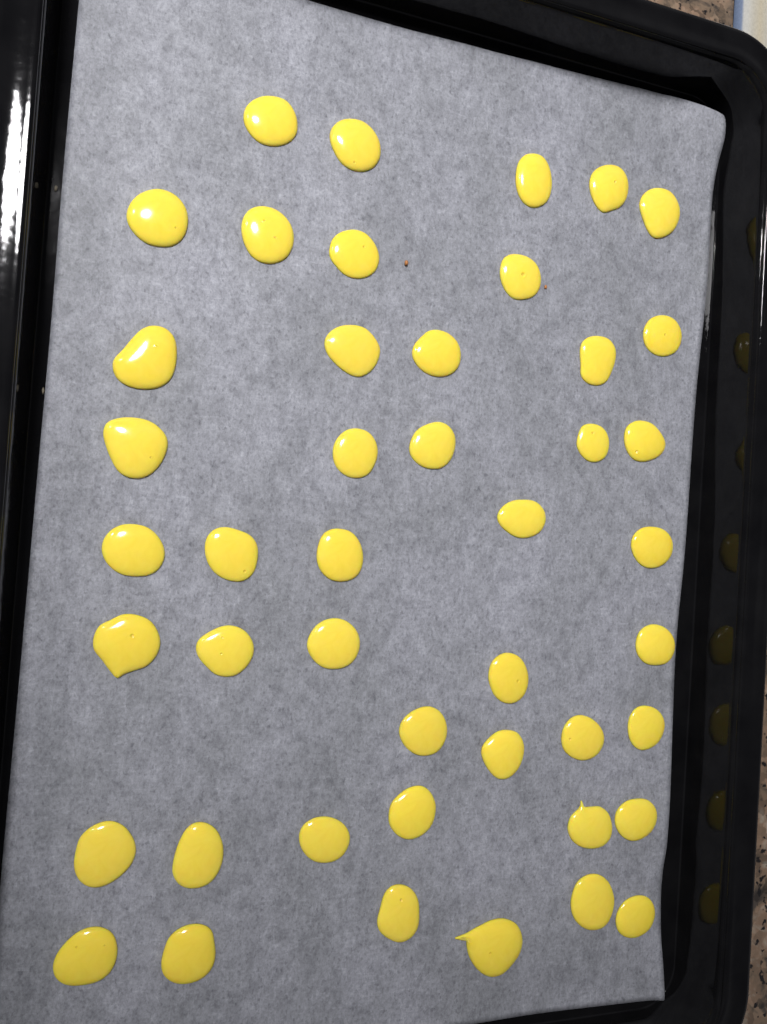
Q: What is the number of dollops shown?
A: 45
